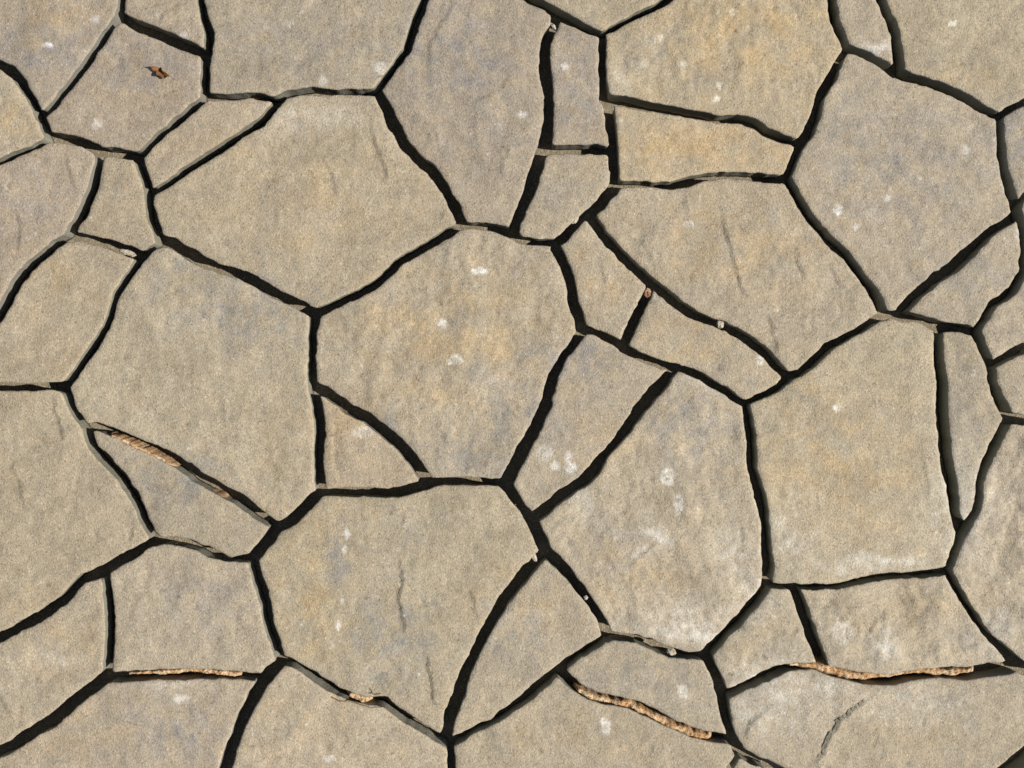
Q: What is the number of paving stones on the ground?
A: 48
